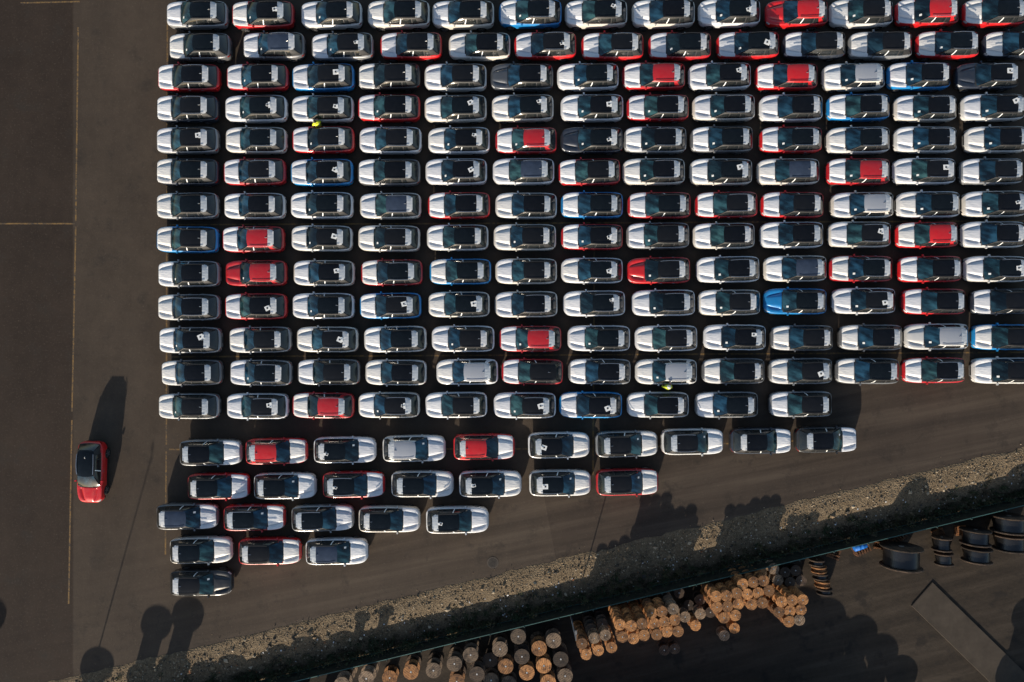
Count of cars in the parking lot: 193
